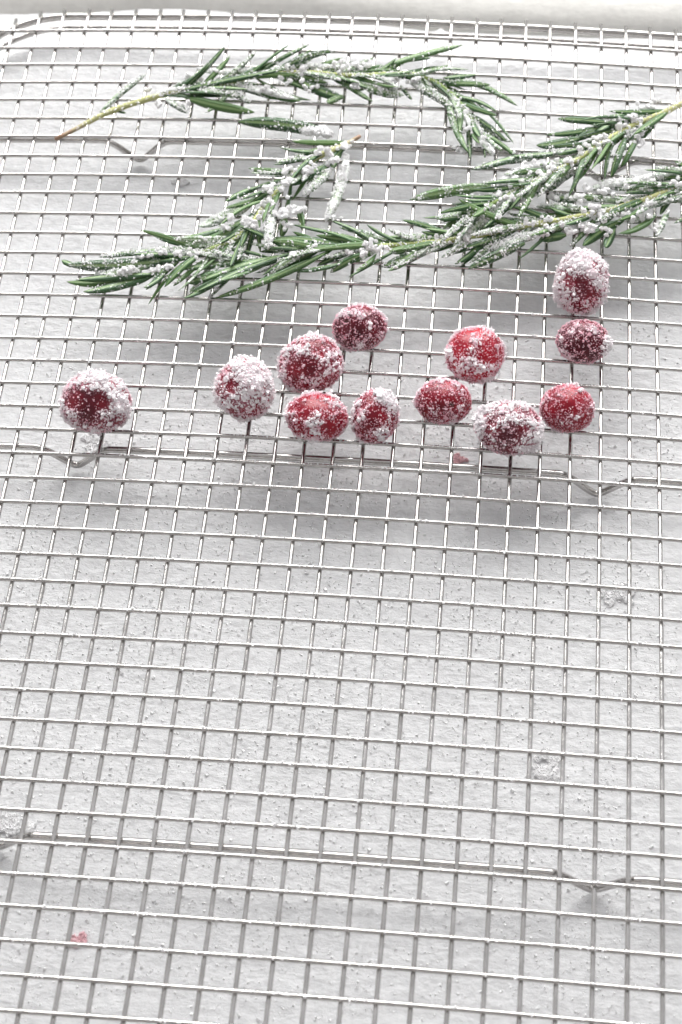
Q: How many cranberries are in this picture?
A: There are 12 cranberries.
